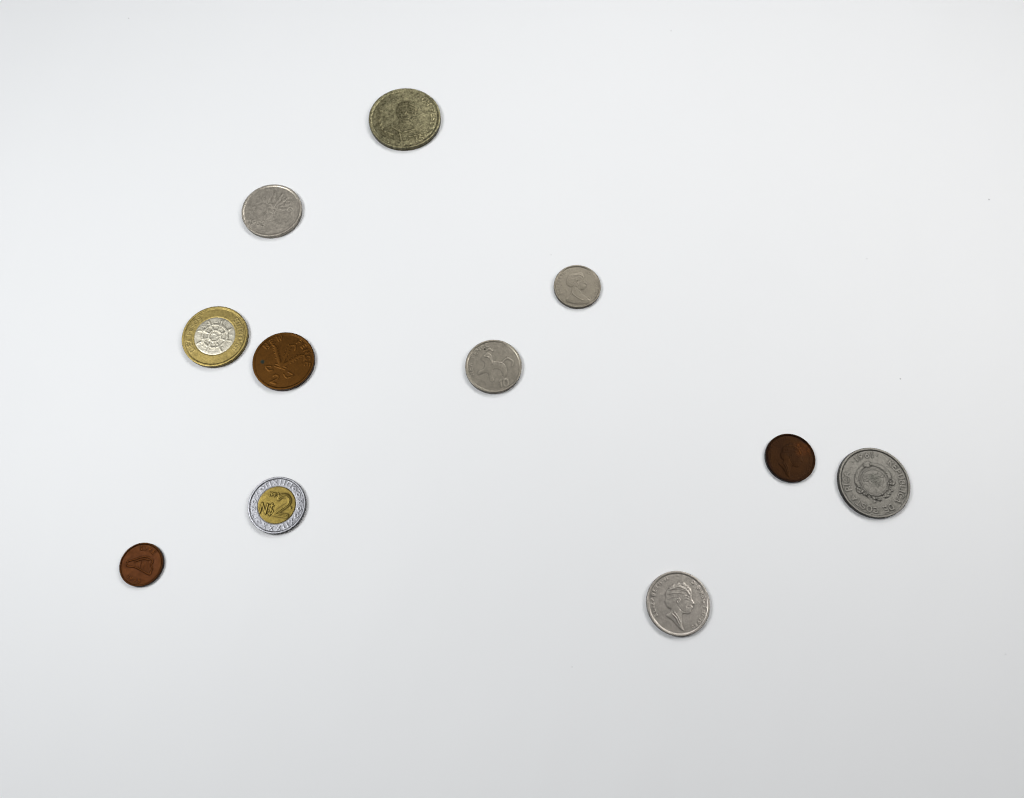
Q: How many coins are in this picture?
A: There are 11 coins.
